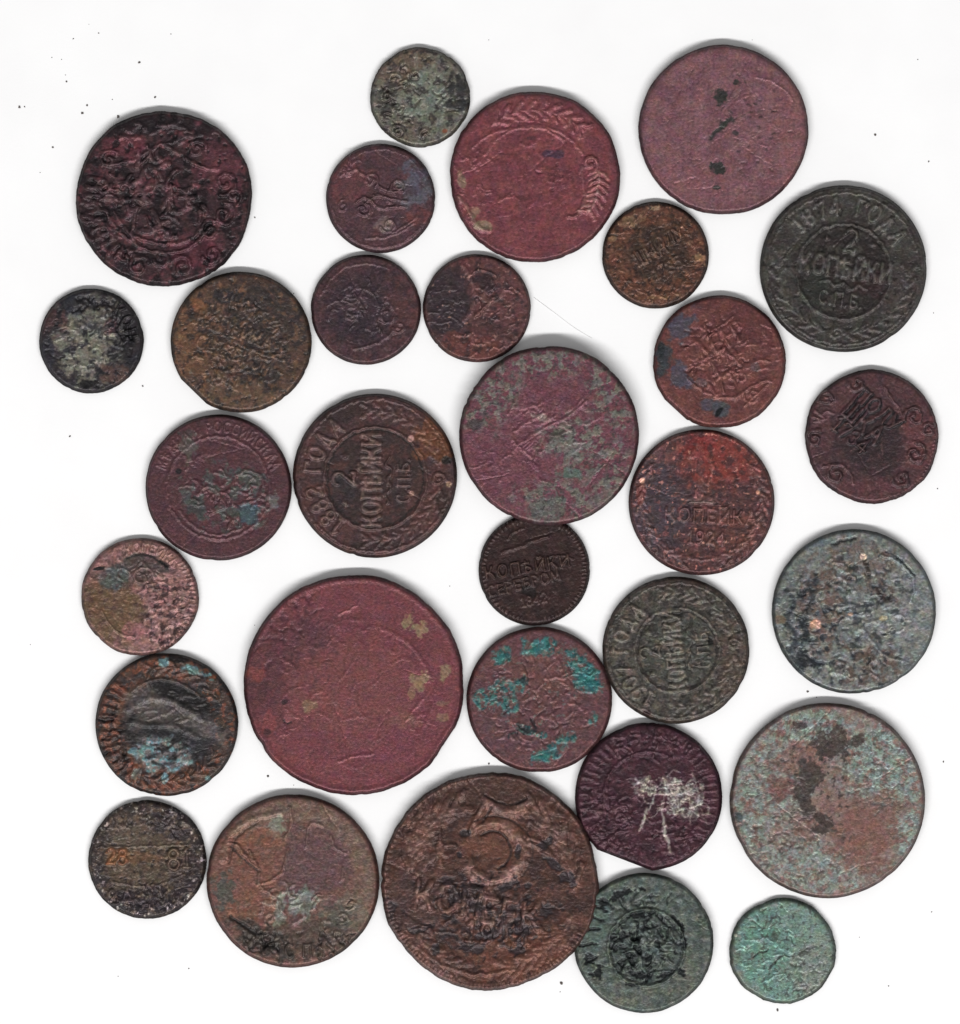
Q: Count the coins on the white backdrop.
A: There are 31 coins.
